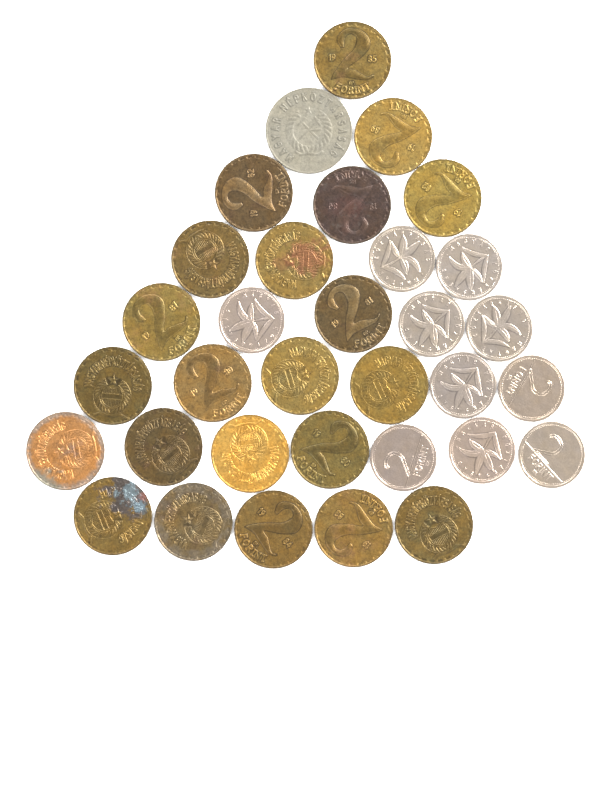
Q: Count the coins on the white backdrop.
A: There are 33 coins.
